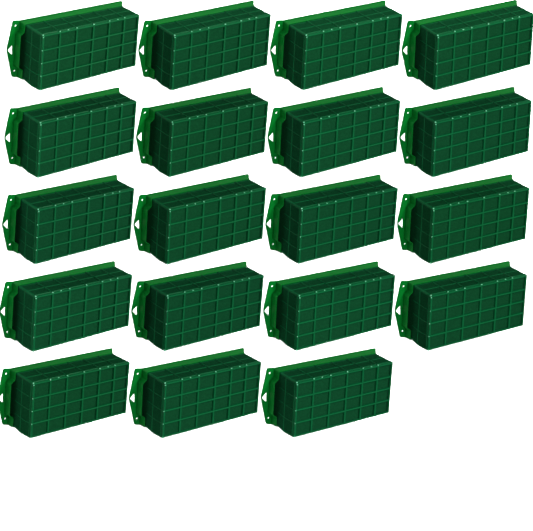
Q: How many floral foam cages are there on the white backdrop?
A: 19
